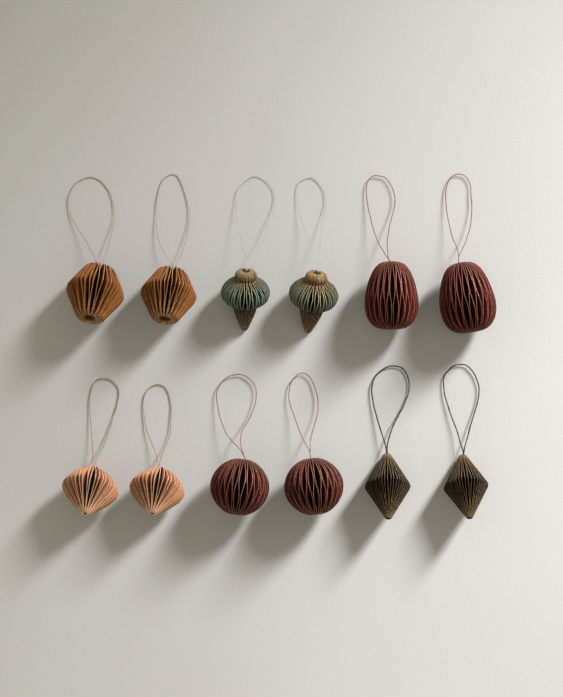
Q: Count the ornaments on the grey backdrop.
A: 12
